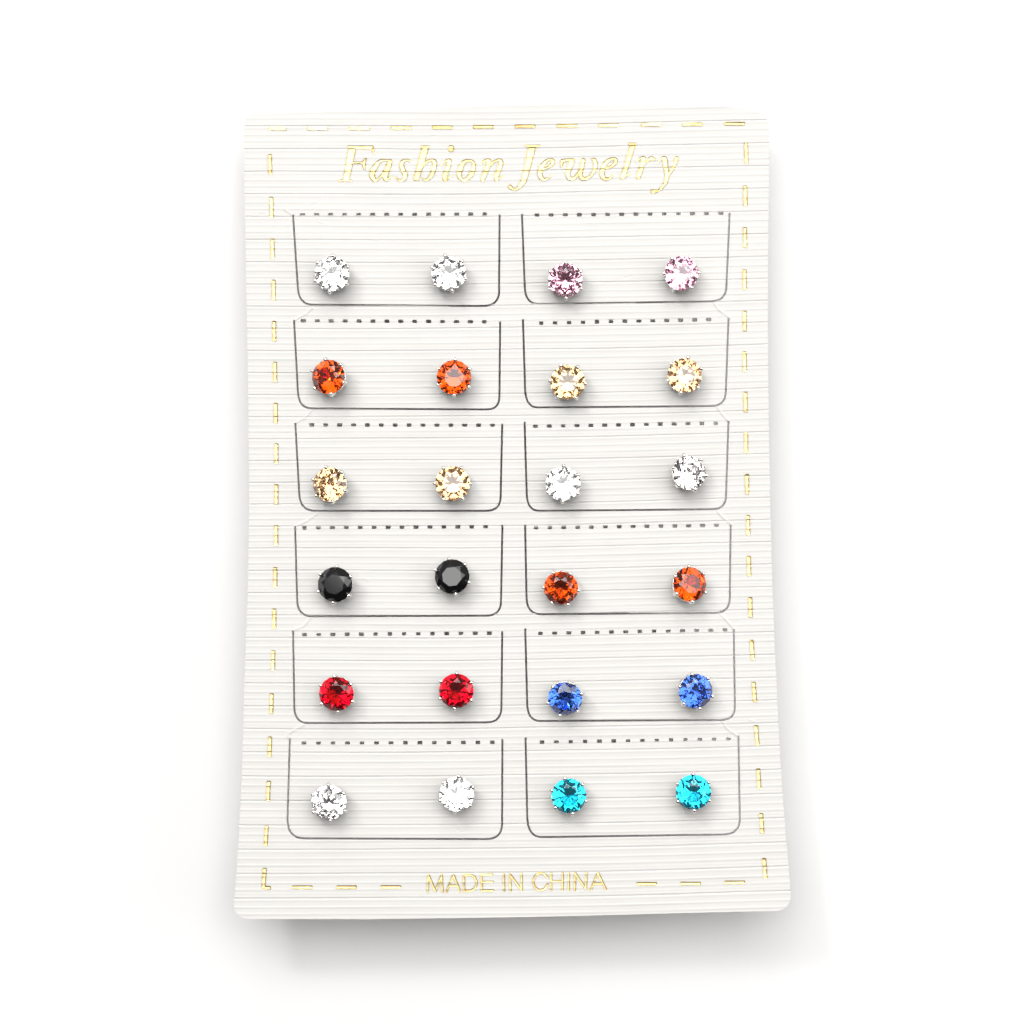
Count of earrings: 24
